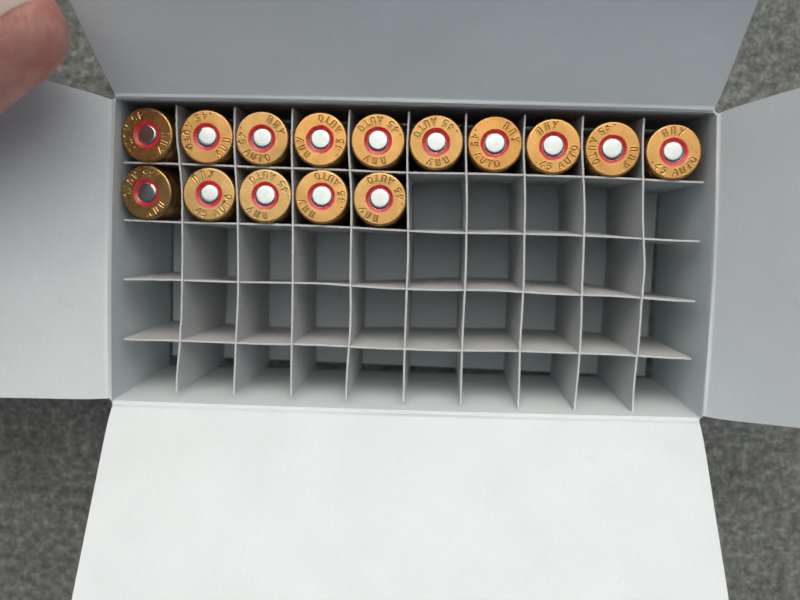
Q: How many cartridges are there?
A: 15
